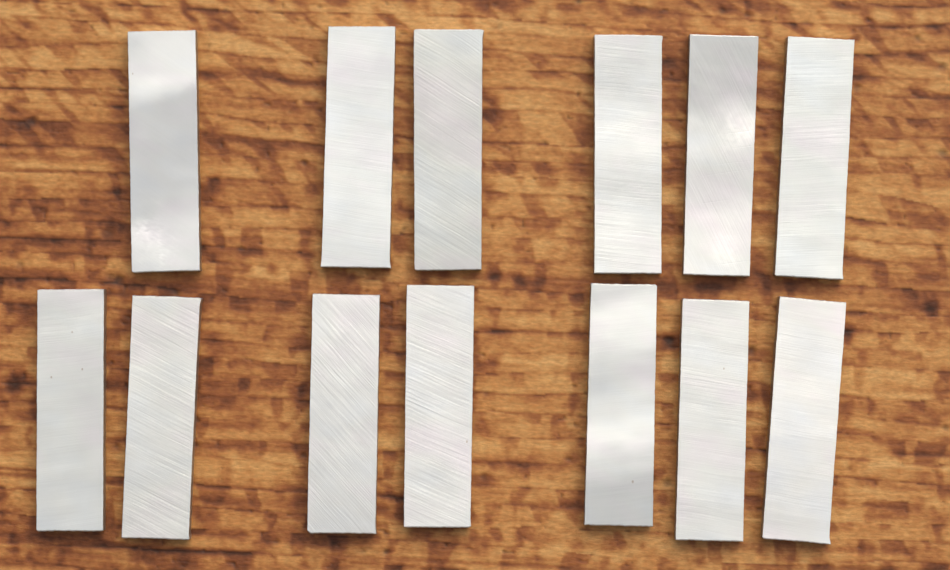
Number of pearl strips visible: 13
